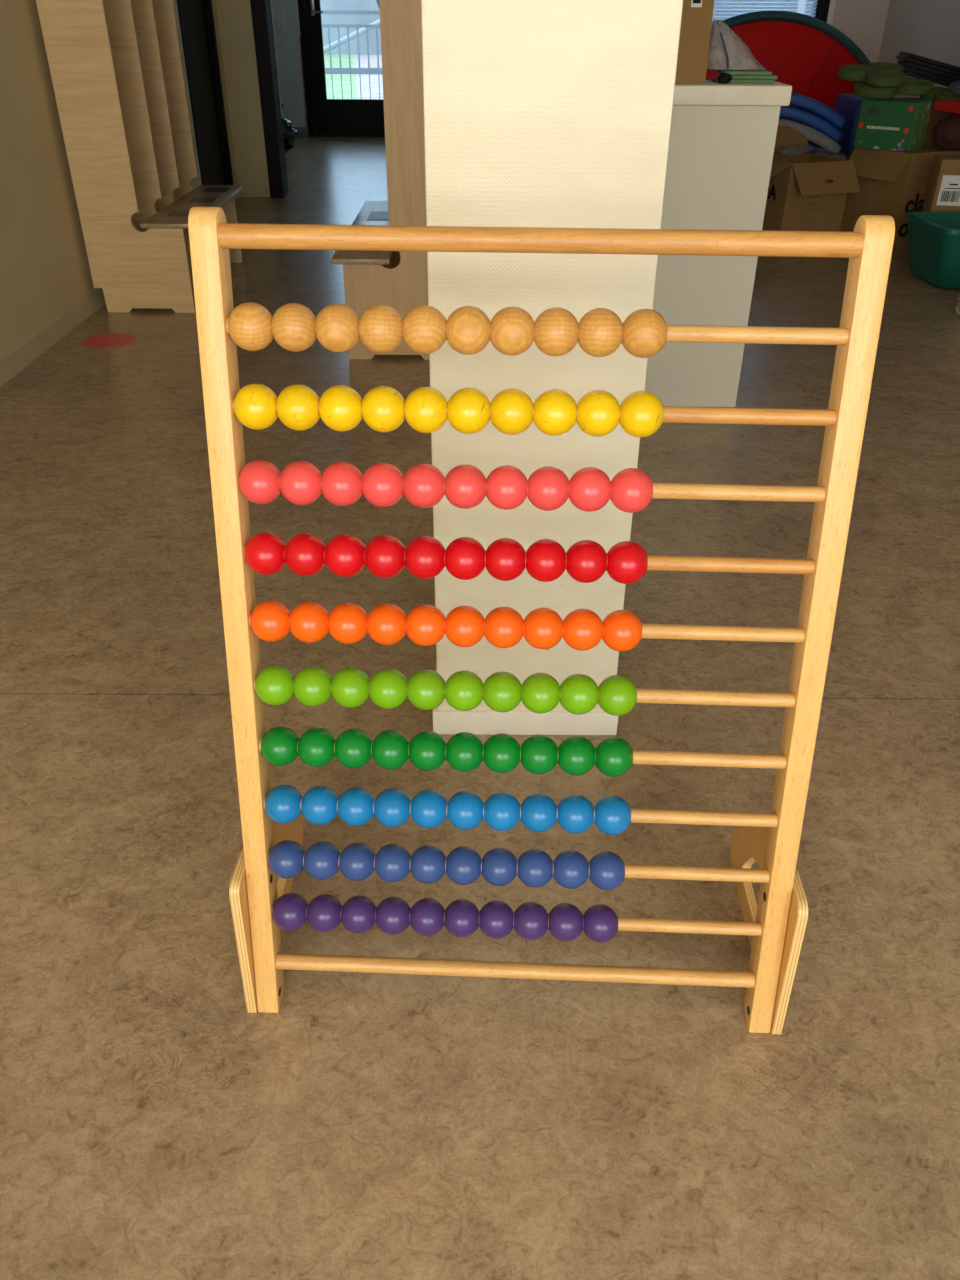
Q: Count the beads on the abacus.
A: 100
